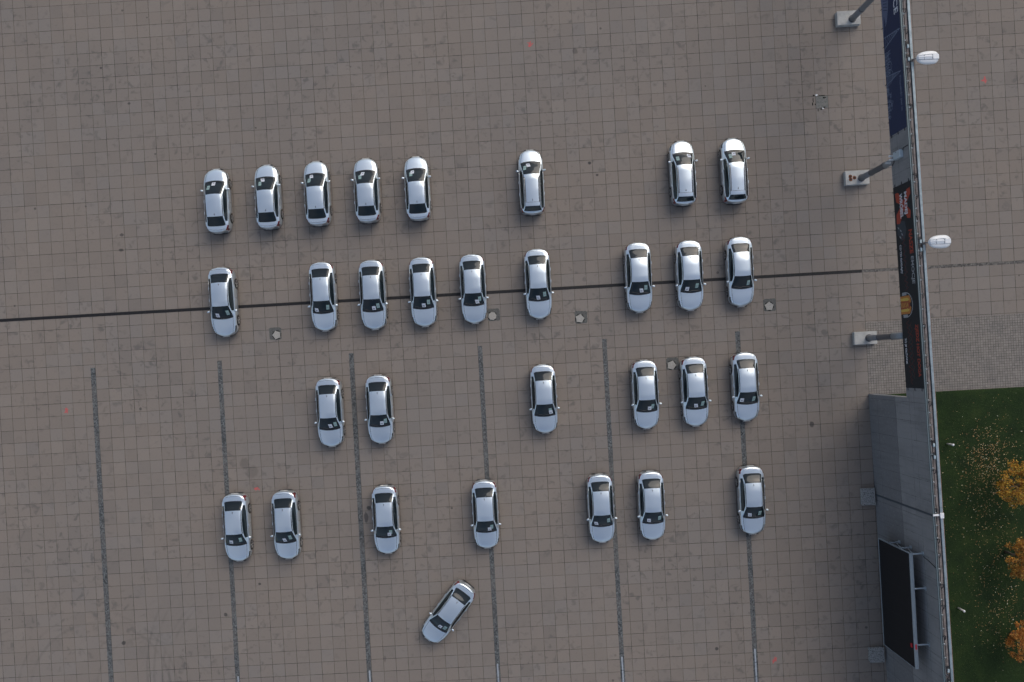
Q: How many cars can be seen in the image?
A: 31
